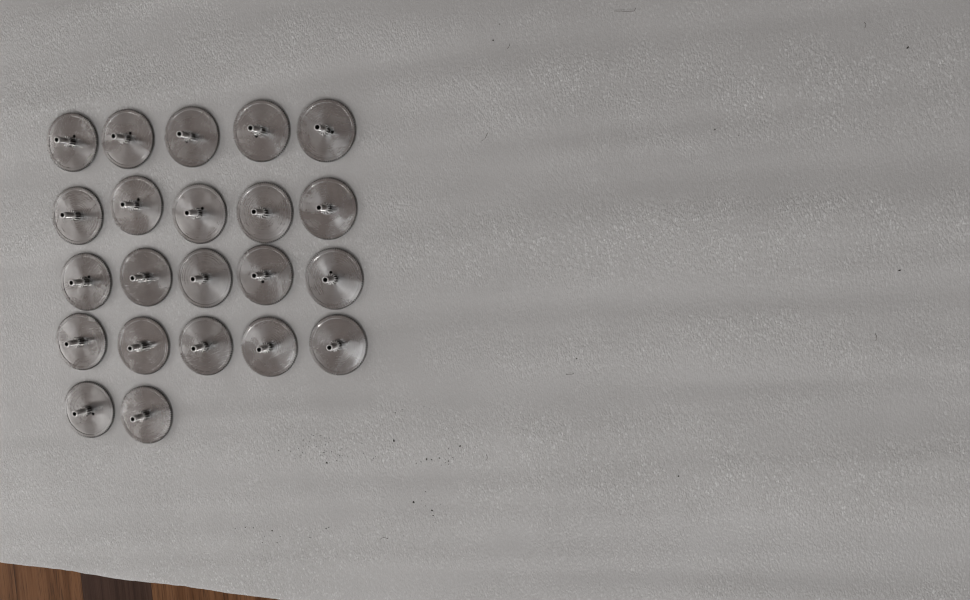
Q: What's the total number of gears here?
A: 22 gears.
